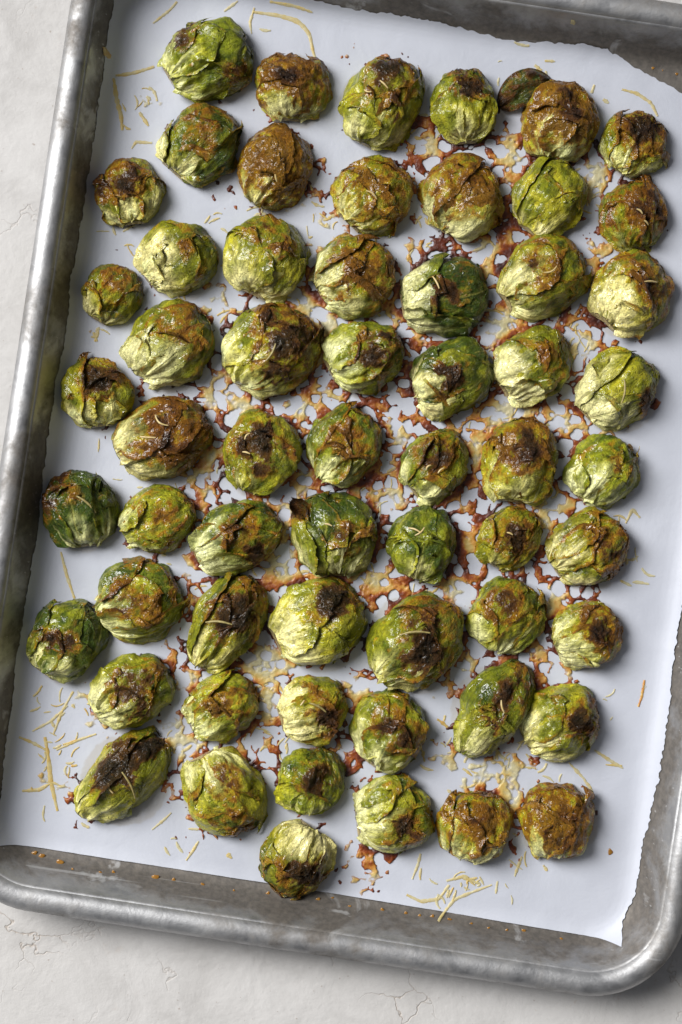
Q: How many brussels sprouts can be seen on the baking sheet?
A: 60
